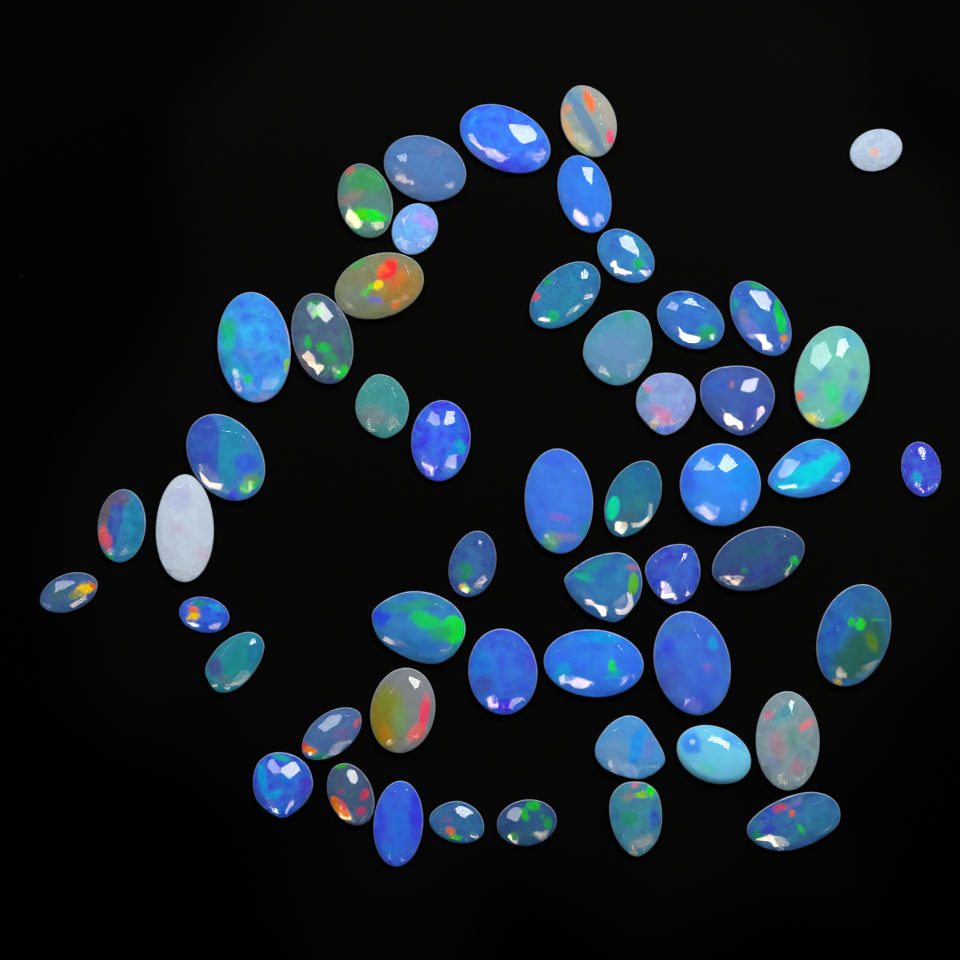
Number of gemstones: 52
